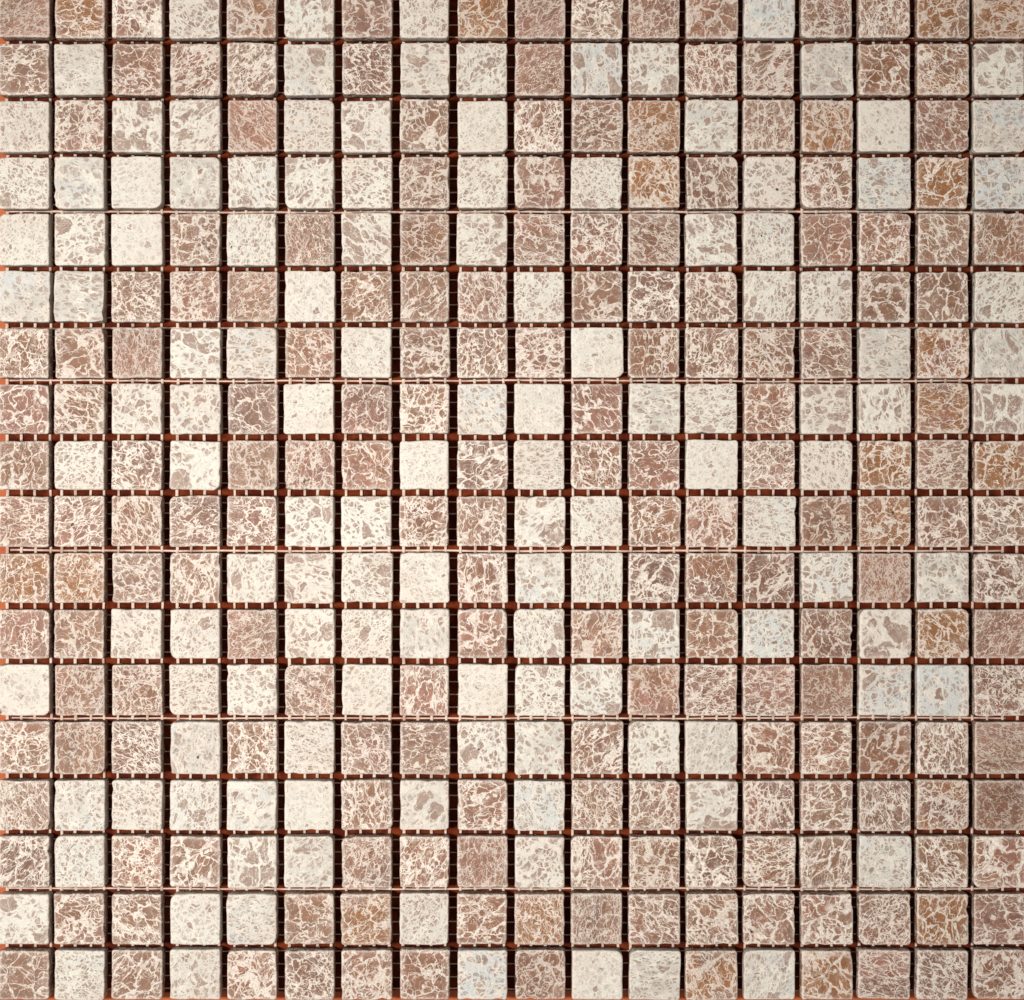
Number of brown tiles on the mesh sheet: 194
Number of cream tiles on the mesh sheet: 130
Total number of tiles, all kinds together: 324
